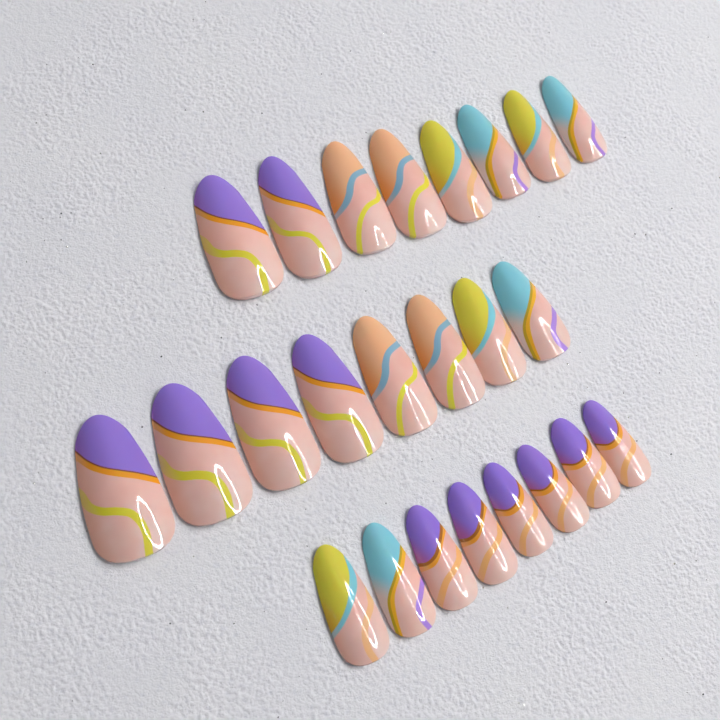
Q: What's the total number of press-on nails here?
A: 24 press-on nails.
